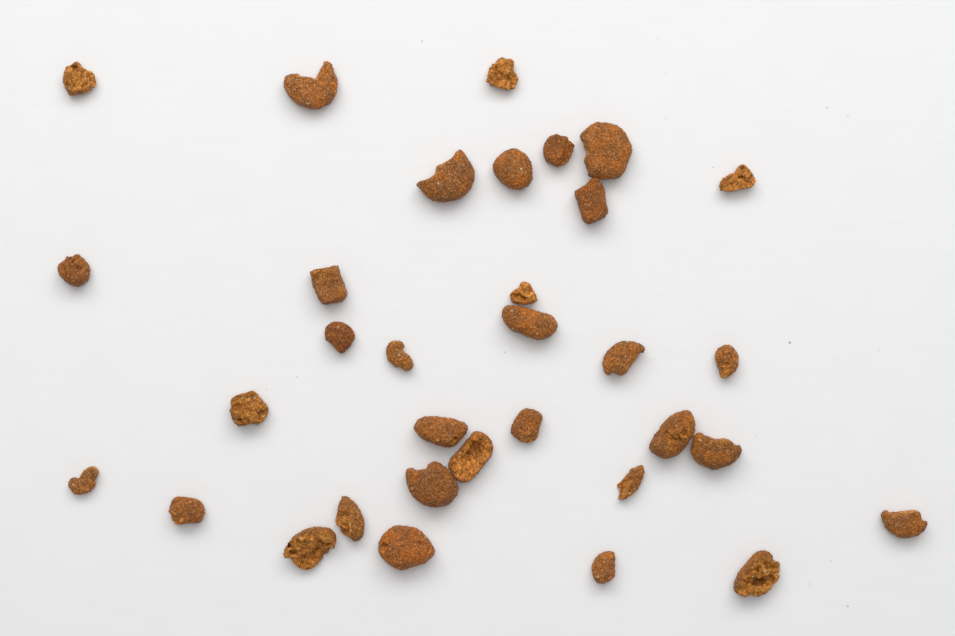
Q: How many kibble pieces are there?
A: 33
